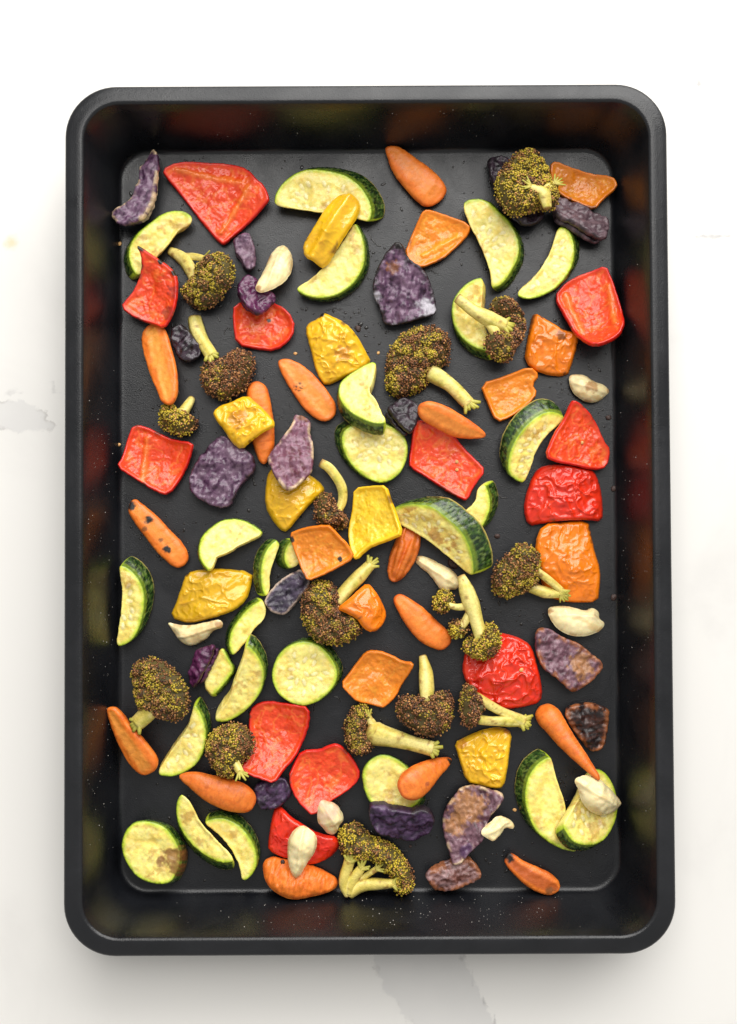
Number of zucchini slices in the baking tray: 26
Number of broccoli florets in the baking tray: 16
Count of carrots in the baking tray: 14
